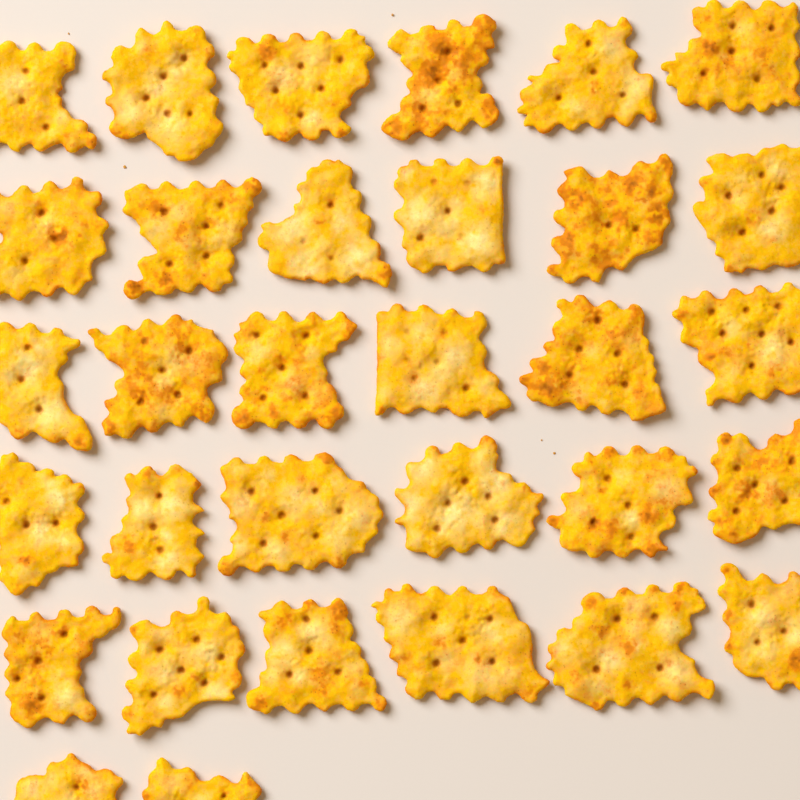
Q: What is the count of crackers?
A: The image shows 32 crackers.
